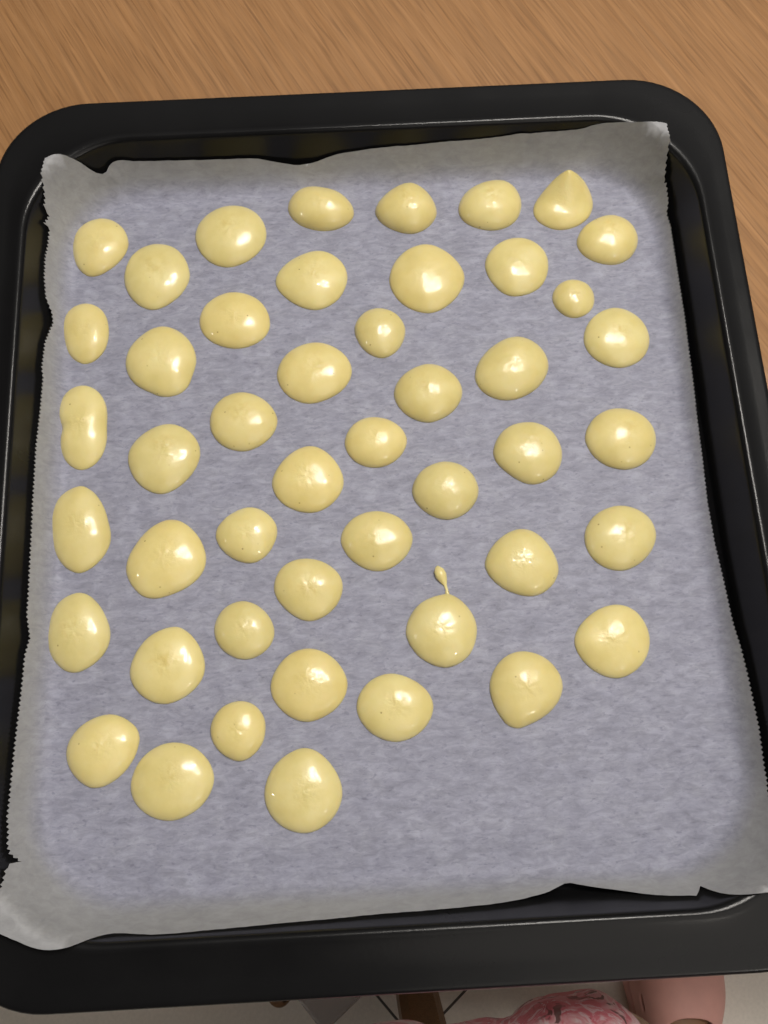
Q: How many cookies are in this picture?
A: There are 47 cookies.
